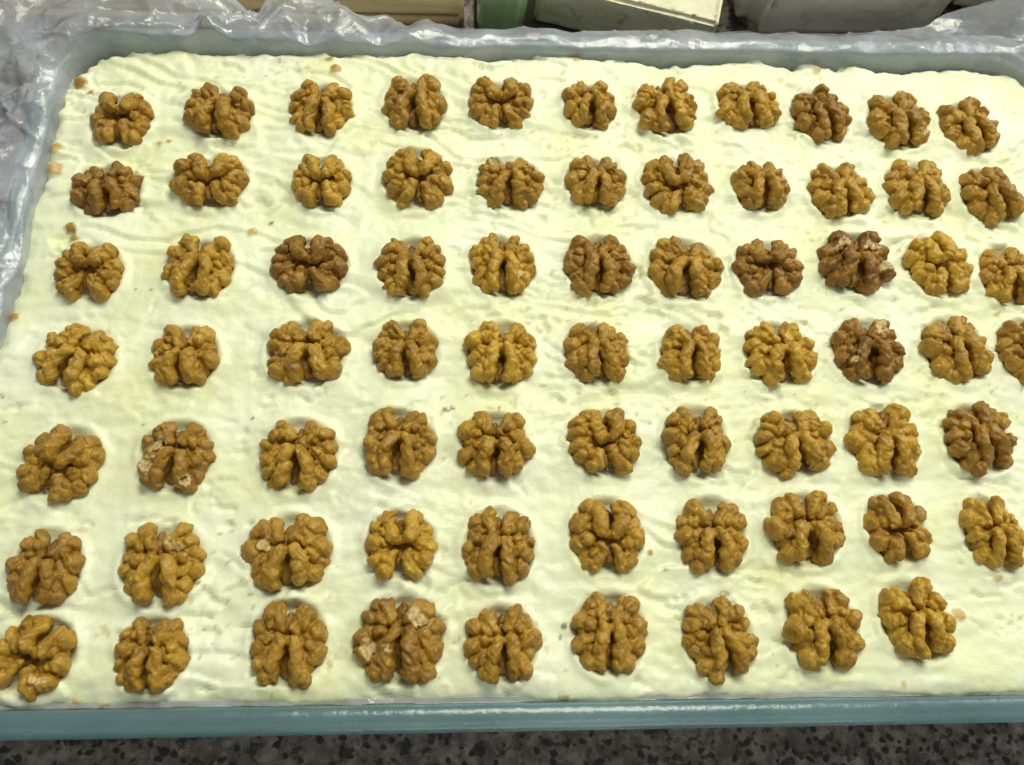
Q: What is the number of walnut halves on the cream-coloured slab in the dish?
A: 73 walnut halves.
